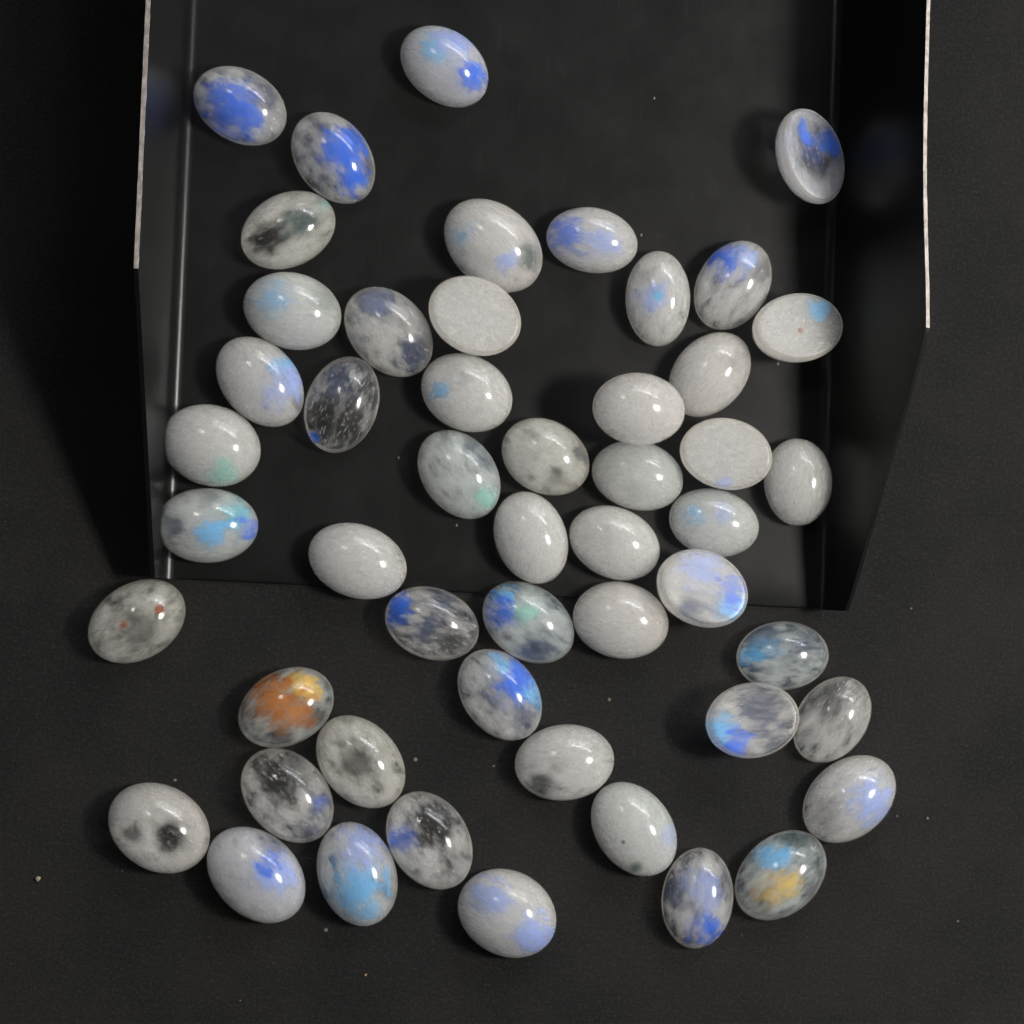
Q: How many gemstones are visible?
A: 51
